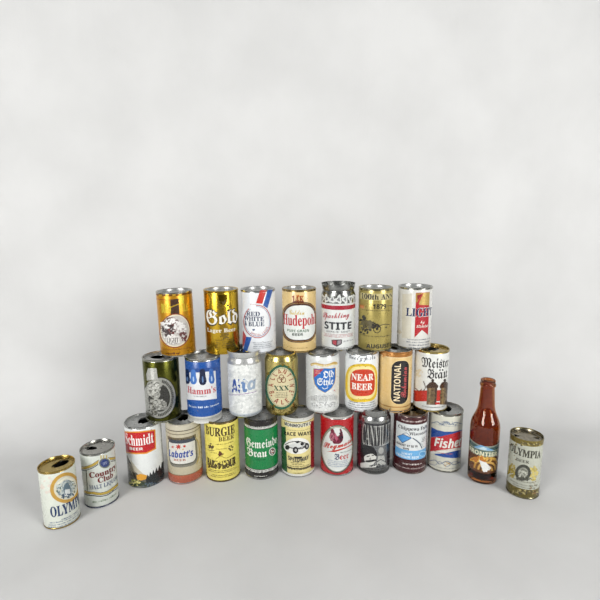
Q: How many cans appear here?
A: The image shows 27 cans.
